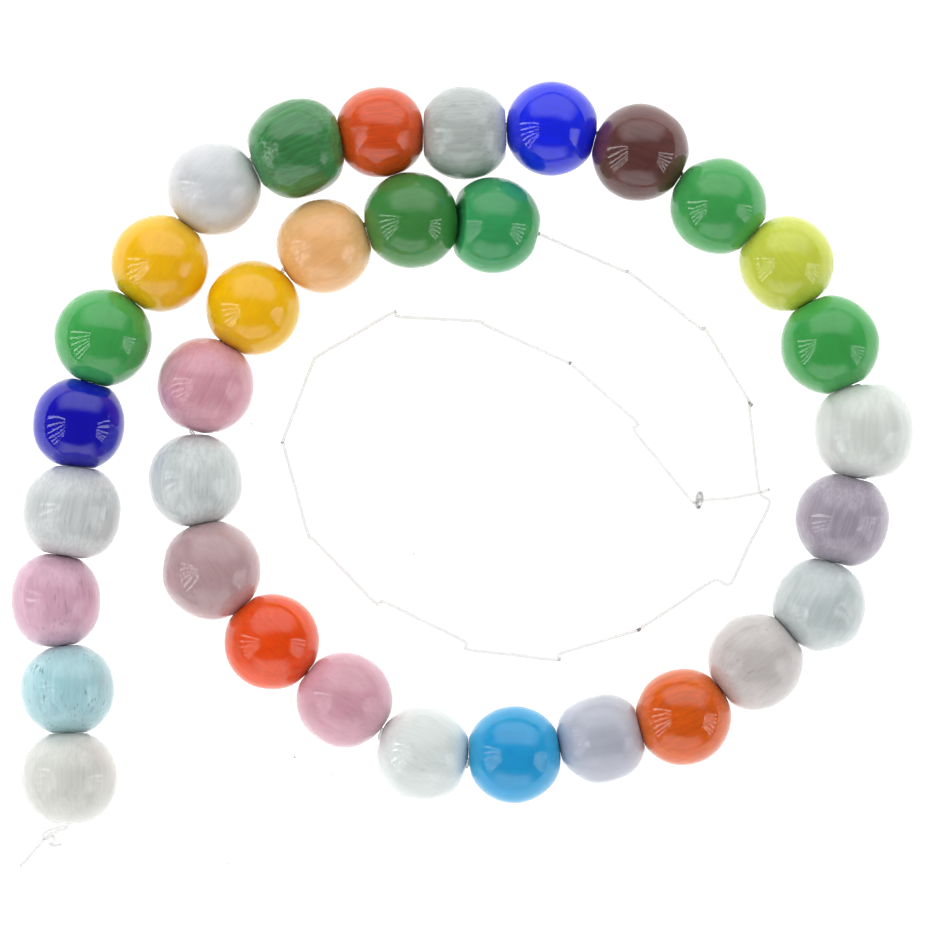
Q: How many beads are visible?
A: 33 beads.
